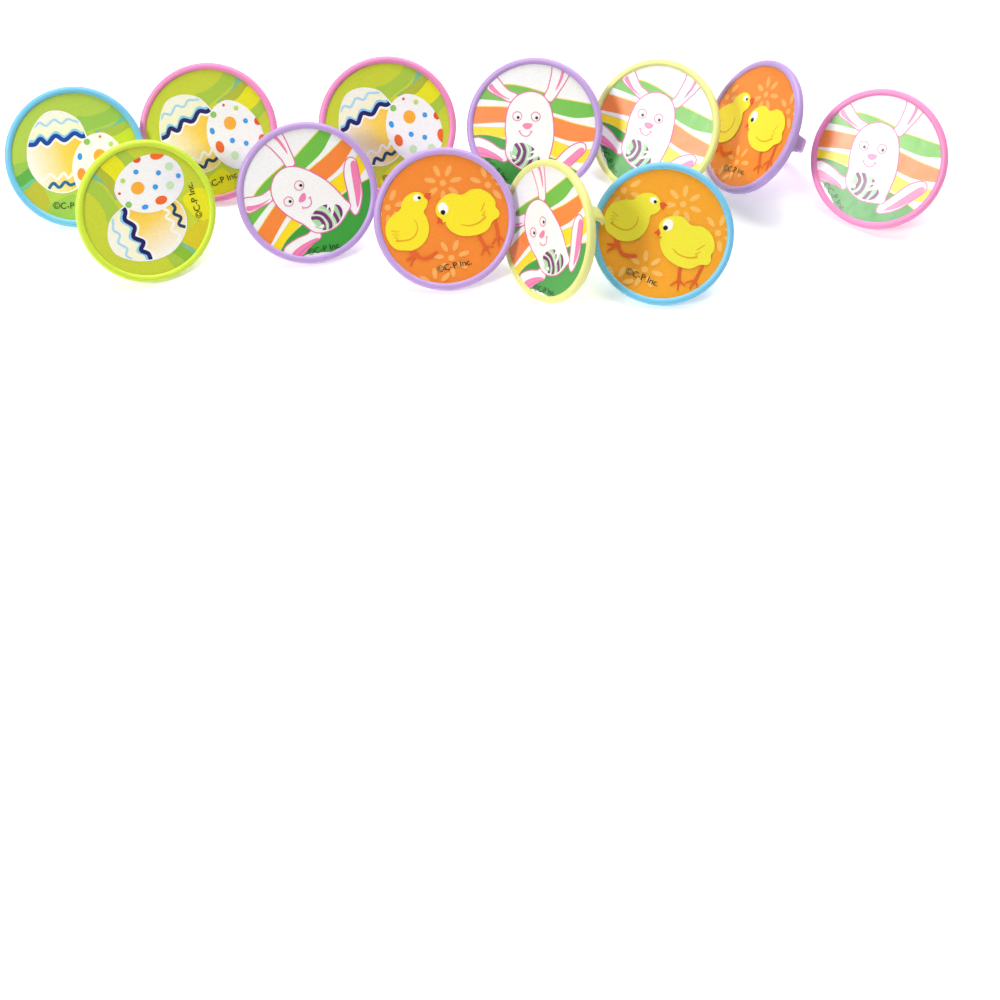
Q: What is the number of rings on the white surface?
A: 12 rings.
